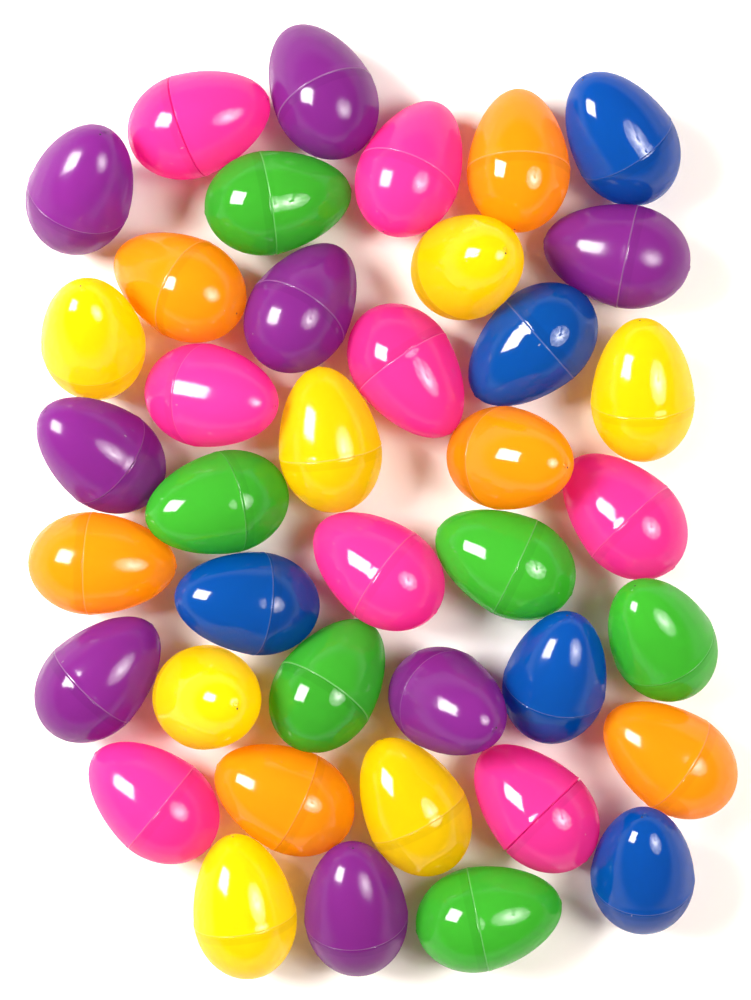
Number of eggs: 40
